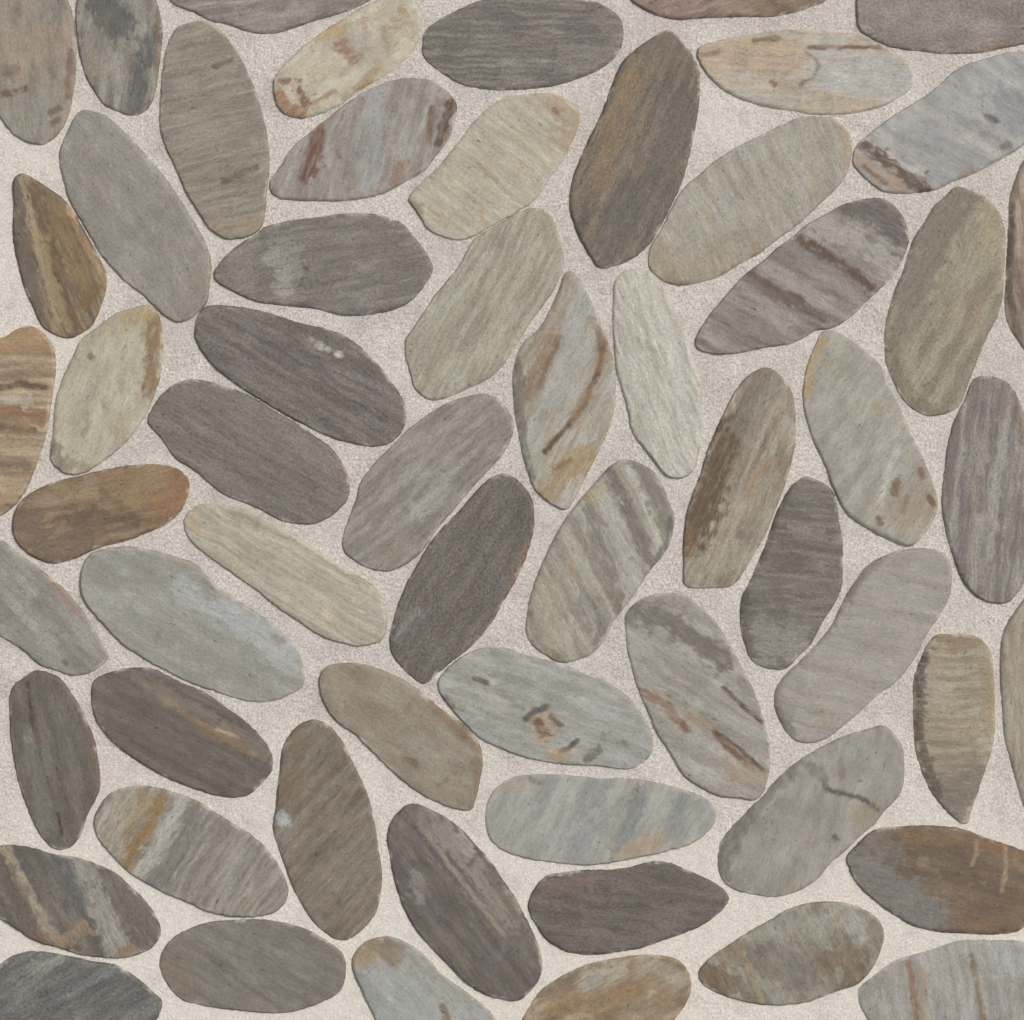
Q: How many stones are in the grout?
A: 60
